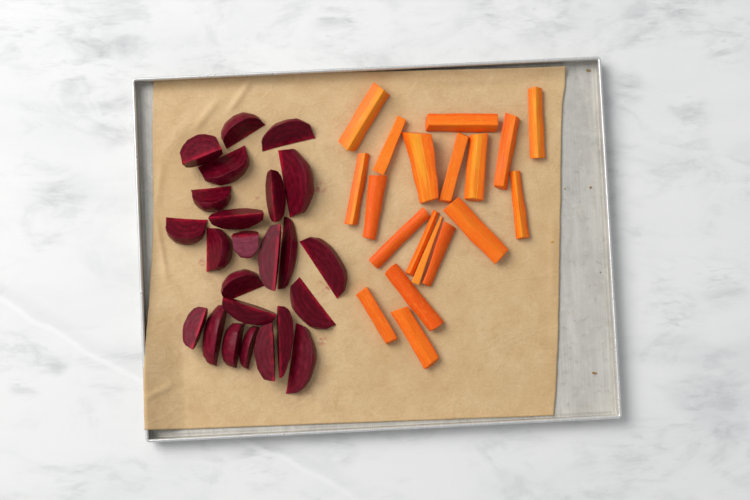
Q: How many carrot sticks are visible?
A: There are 19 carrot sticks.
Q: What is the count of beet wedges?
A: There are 24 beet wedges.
